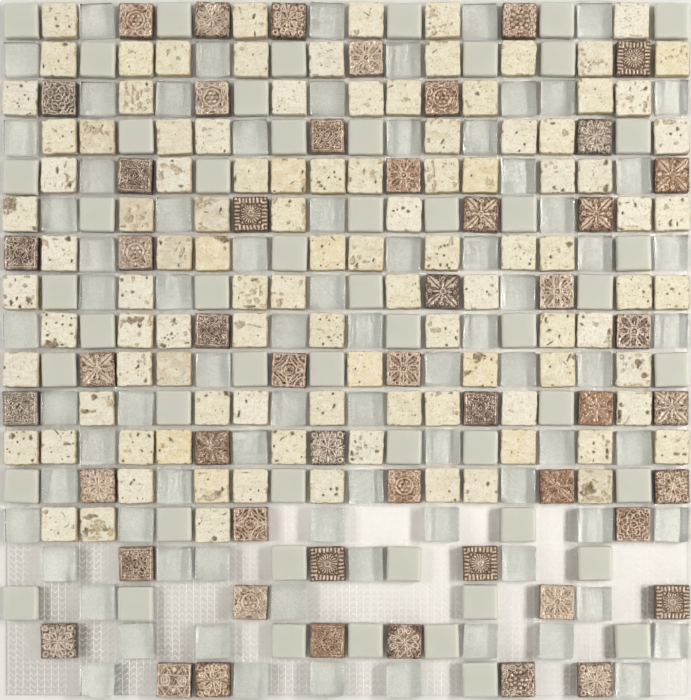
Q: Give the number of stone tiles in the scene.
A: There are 105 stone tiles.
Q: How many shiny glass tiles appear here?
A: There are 80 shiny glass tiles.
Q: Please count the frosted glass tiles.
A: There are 53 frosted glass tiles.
